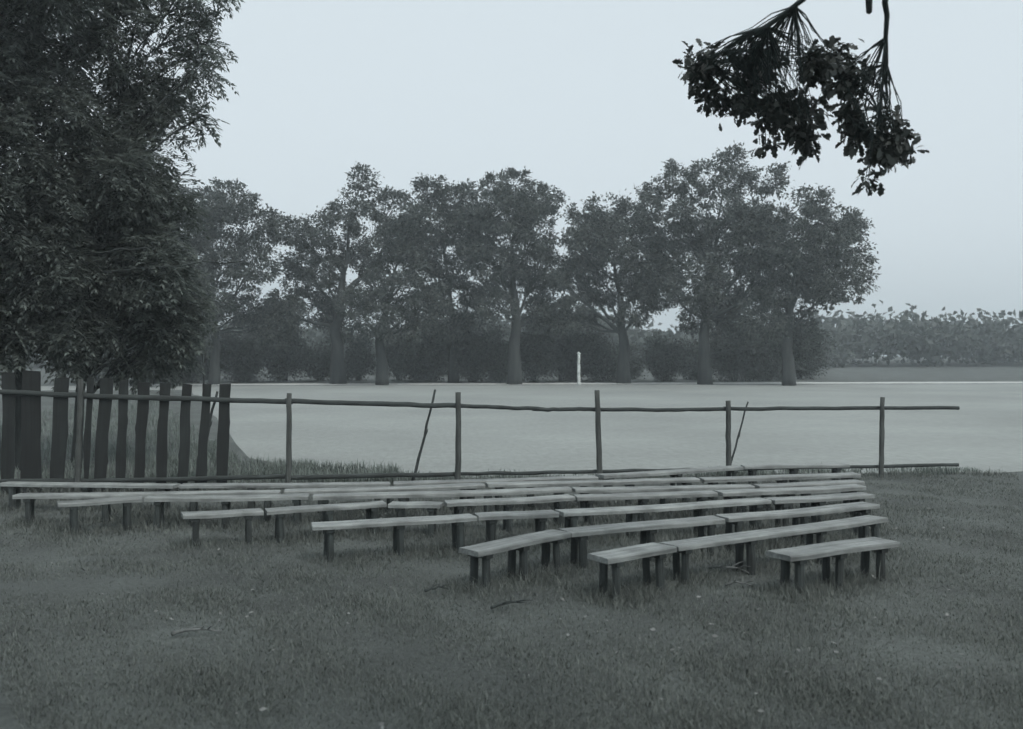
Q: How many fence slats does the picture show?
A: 11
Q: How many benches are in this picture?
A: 30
